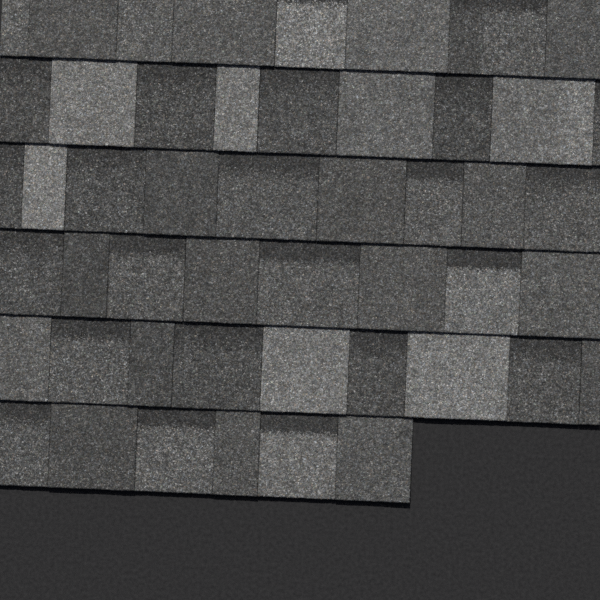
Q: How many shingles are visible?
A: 49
